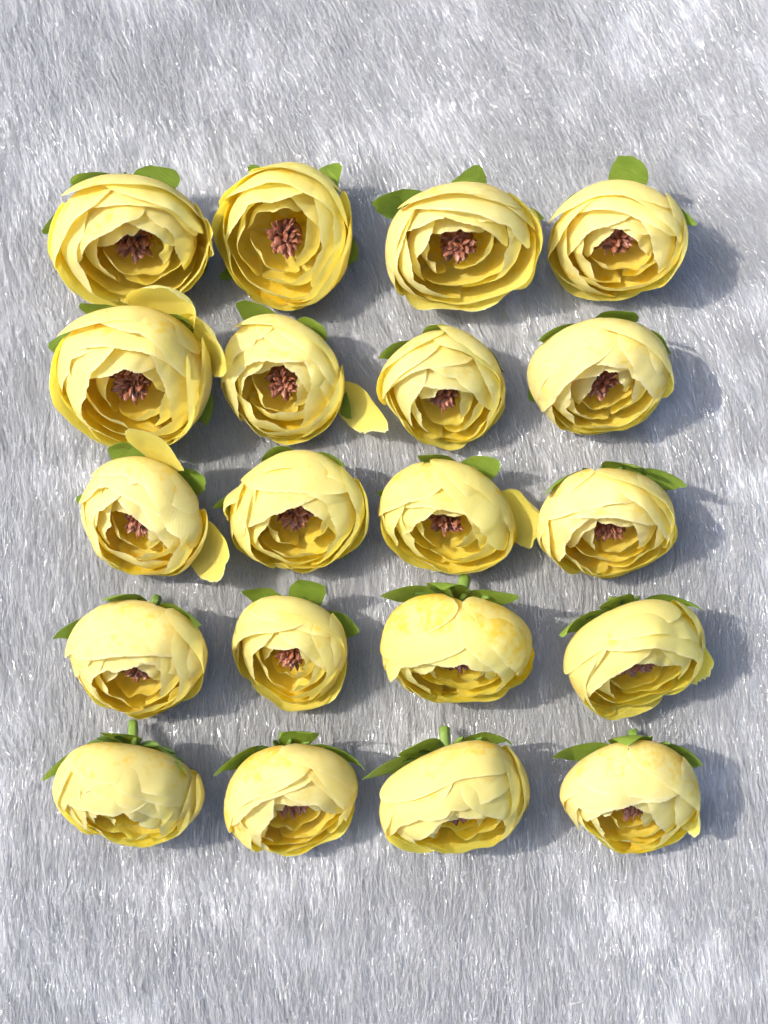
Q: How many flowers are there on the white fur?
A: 20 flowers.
